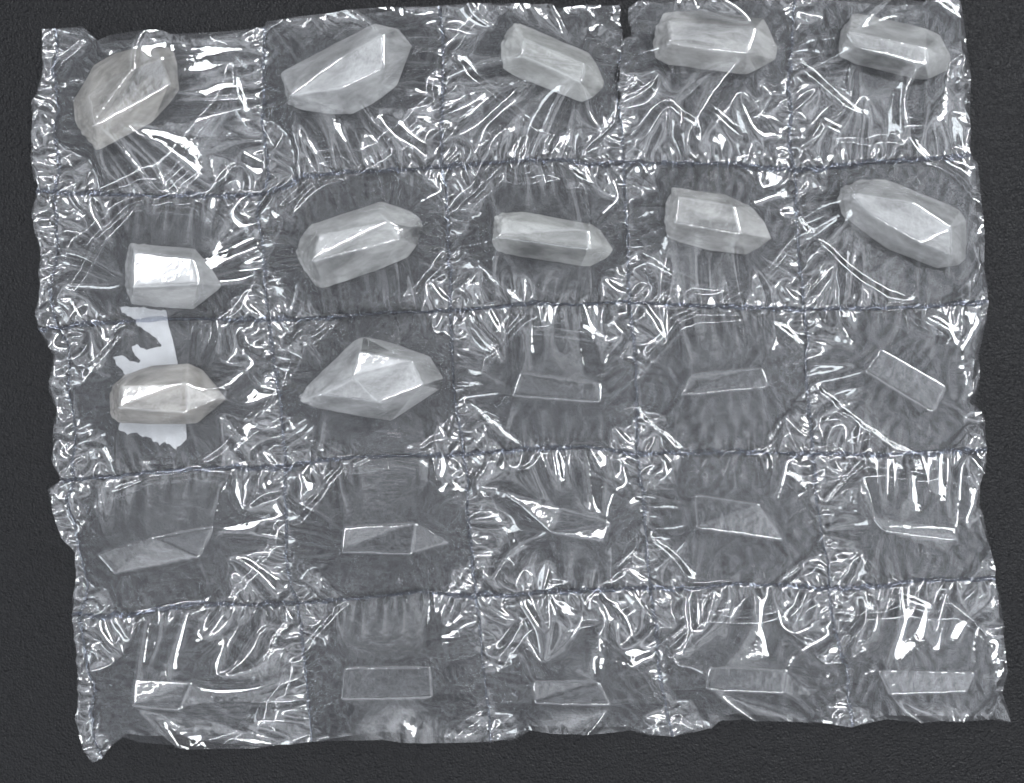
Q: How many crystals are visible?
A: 12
